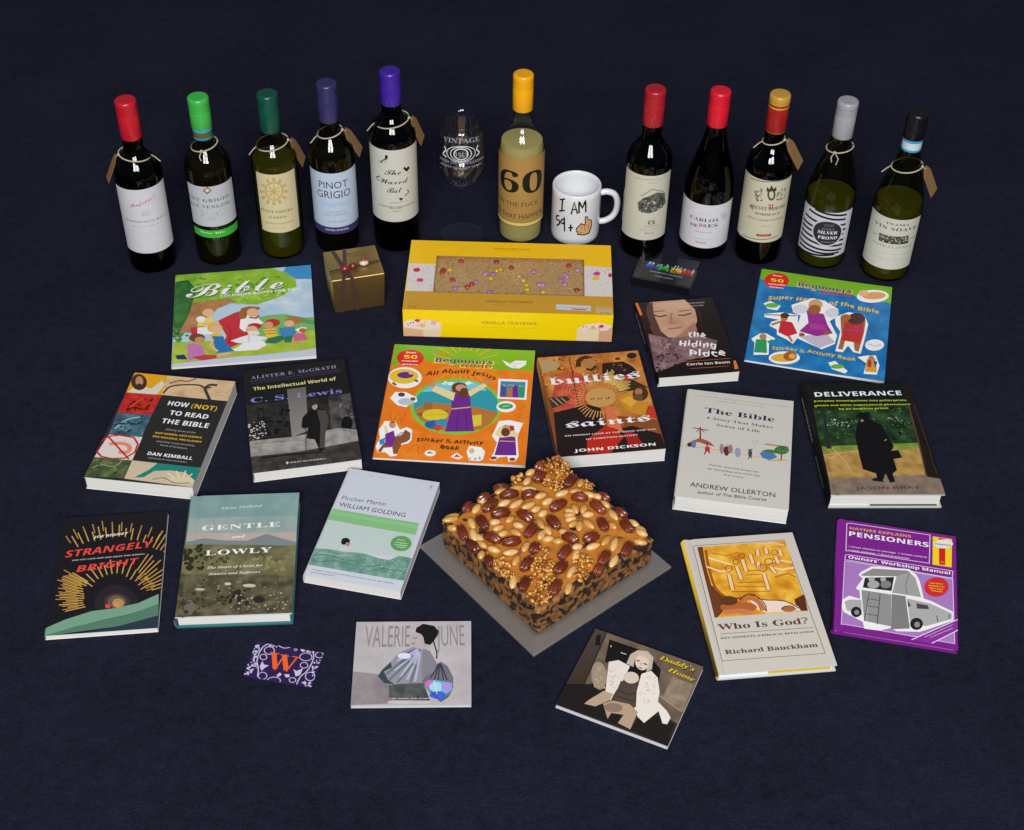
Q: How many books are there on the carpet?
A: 14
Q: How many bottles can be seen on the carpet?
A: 11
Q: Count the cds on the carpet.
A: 2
